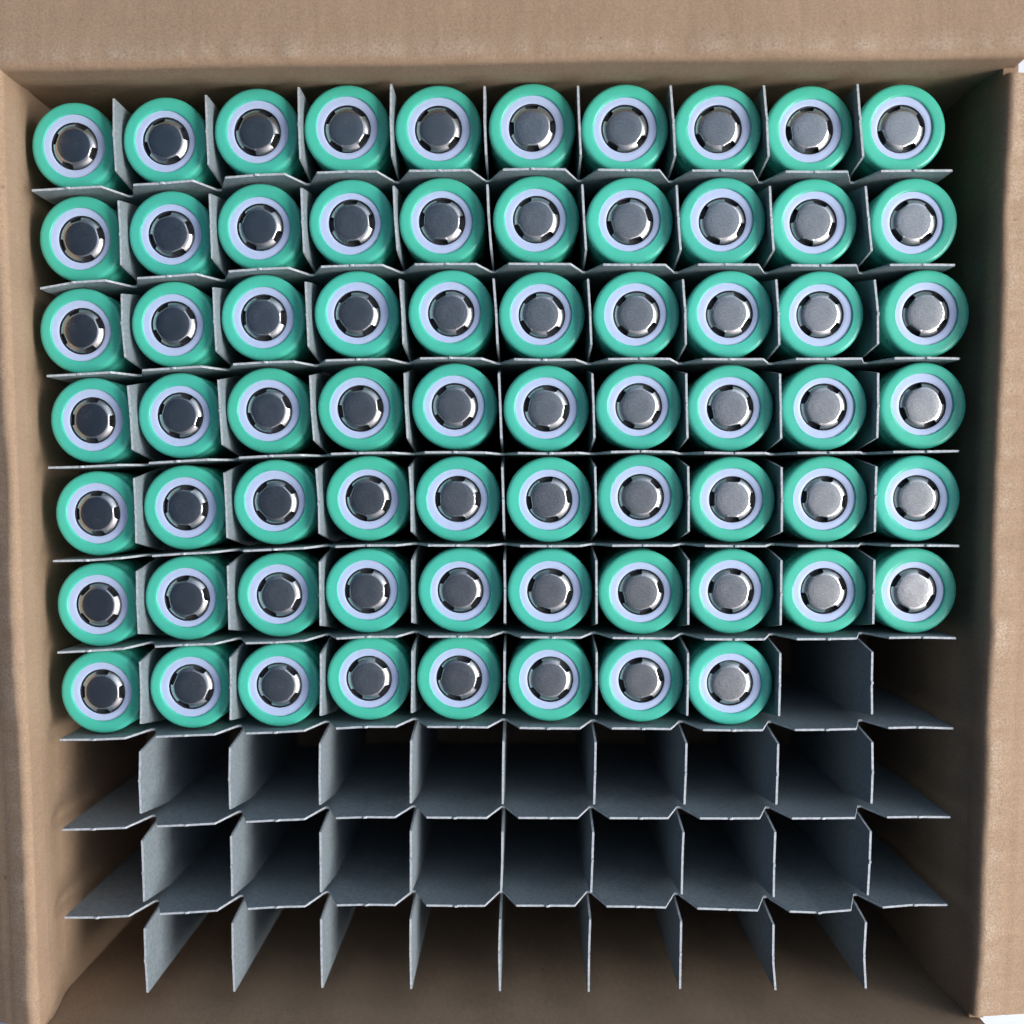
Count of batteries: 68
